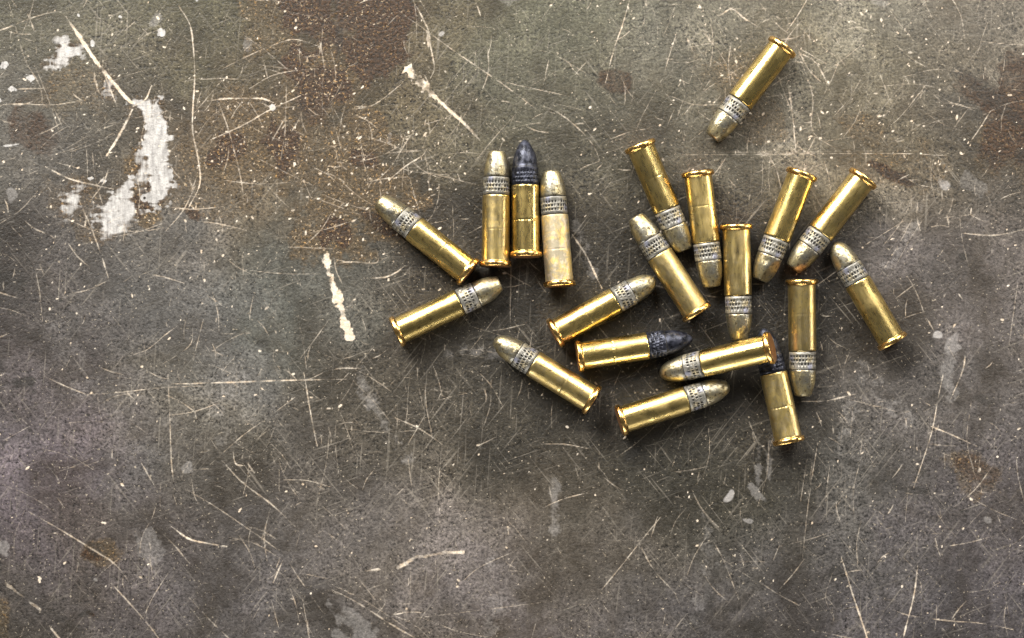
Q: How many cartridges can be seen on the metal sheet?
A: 20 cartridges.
